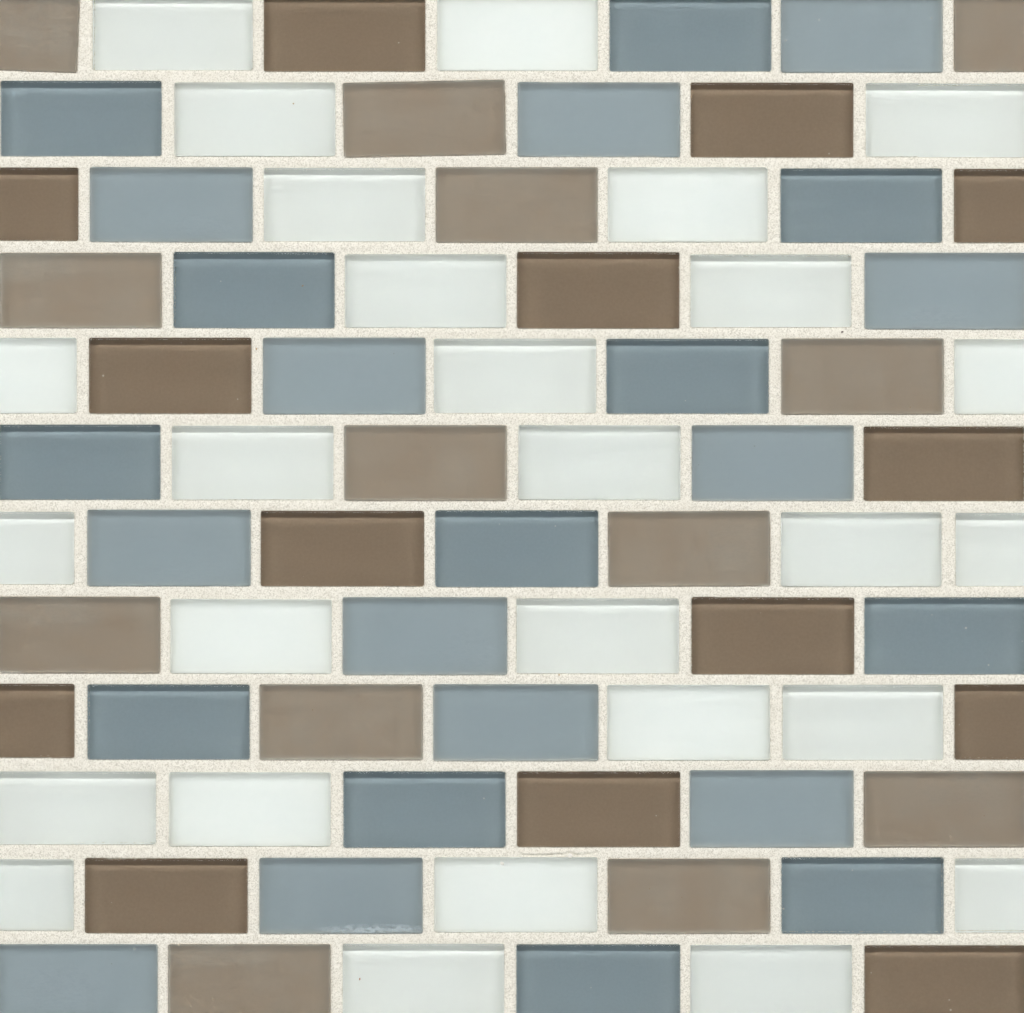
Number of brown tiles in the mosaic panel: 27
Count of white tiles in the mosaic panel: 27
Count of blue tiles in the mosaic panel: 24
